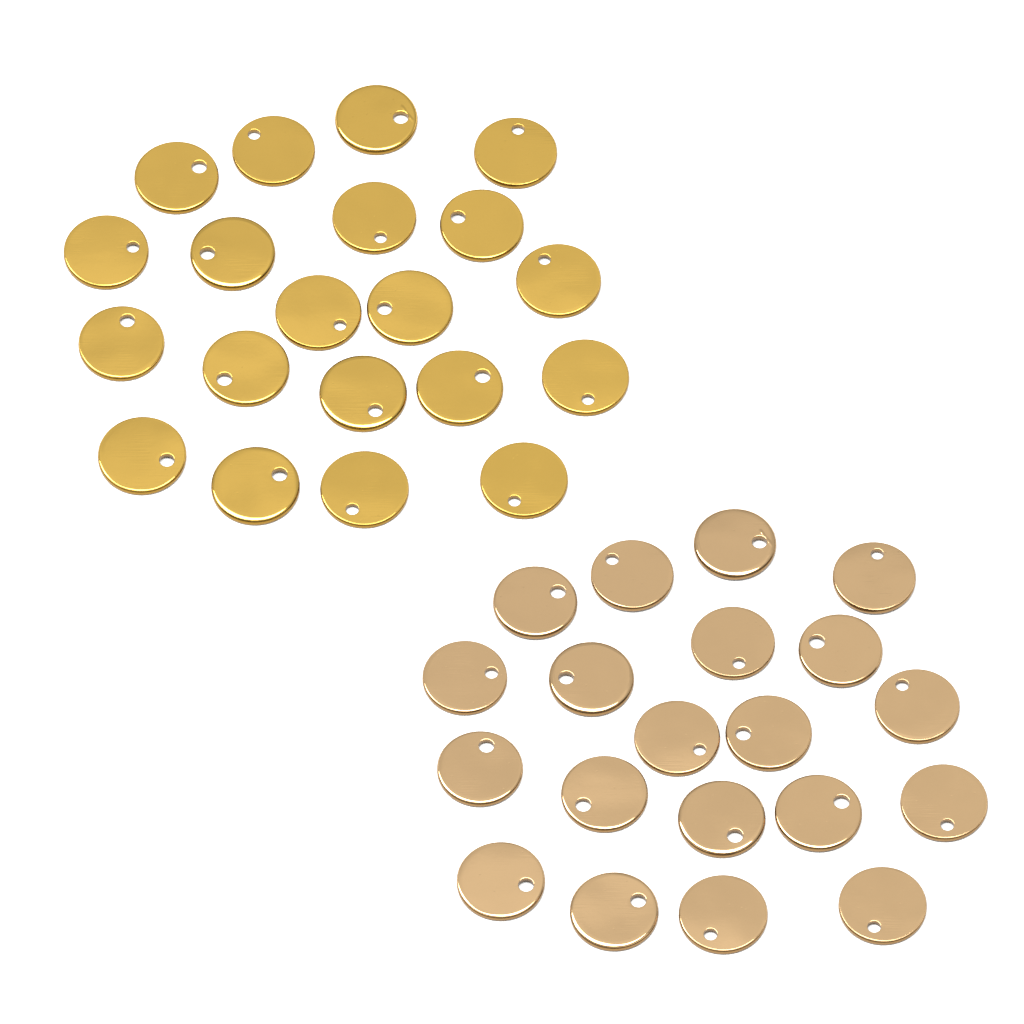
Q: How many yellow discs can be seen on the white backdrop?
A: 20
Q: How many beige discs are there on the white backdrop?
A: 20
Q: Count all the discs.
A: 40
